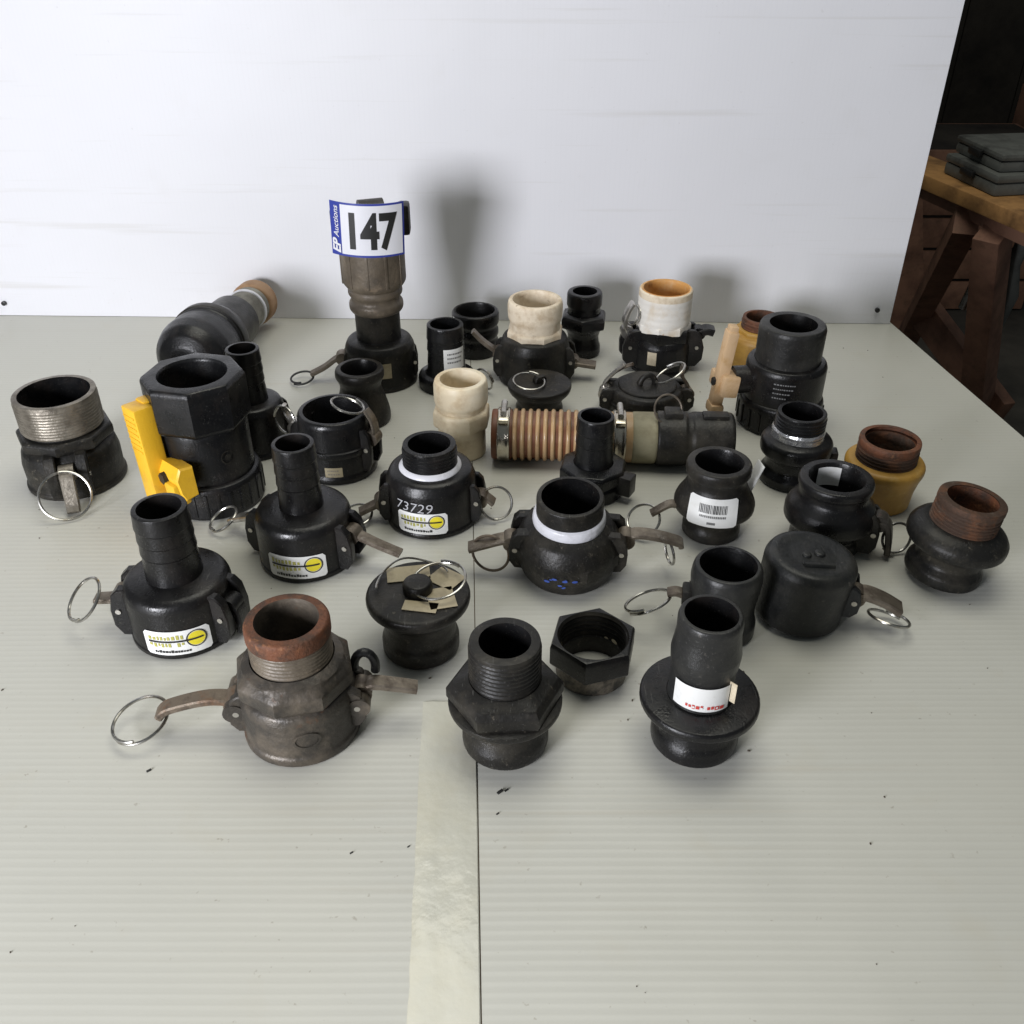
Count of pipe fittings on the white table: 34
